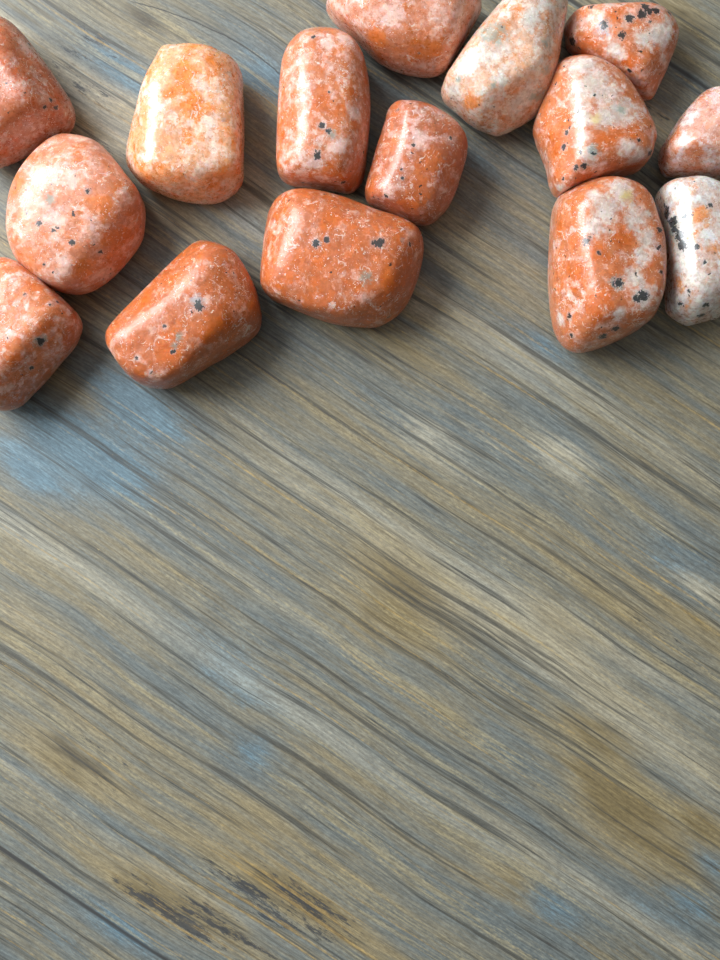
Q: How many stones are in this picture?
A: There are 15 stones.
